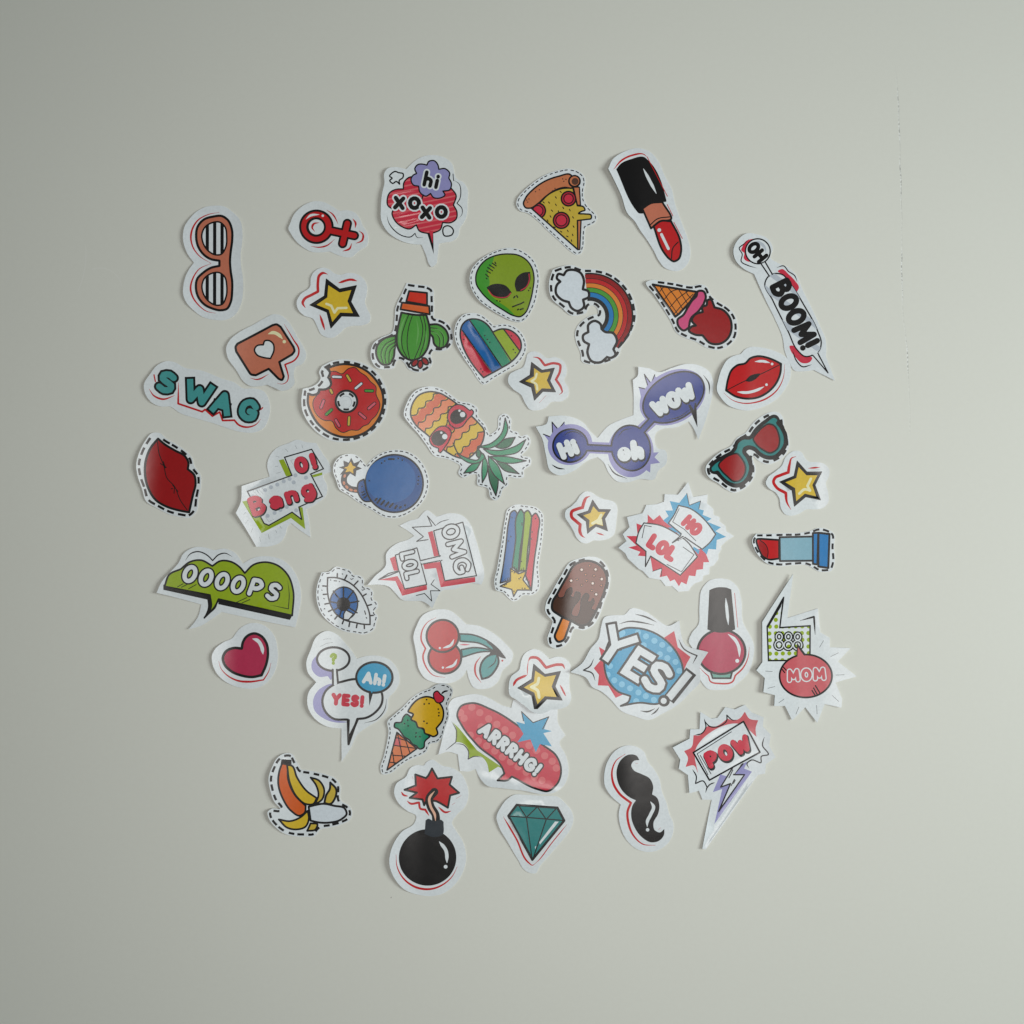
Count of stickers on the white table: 46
